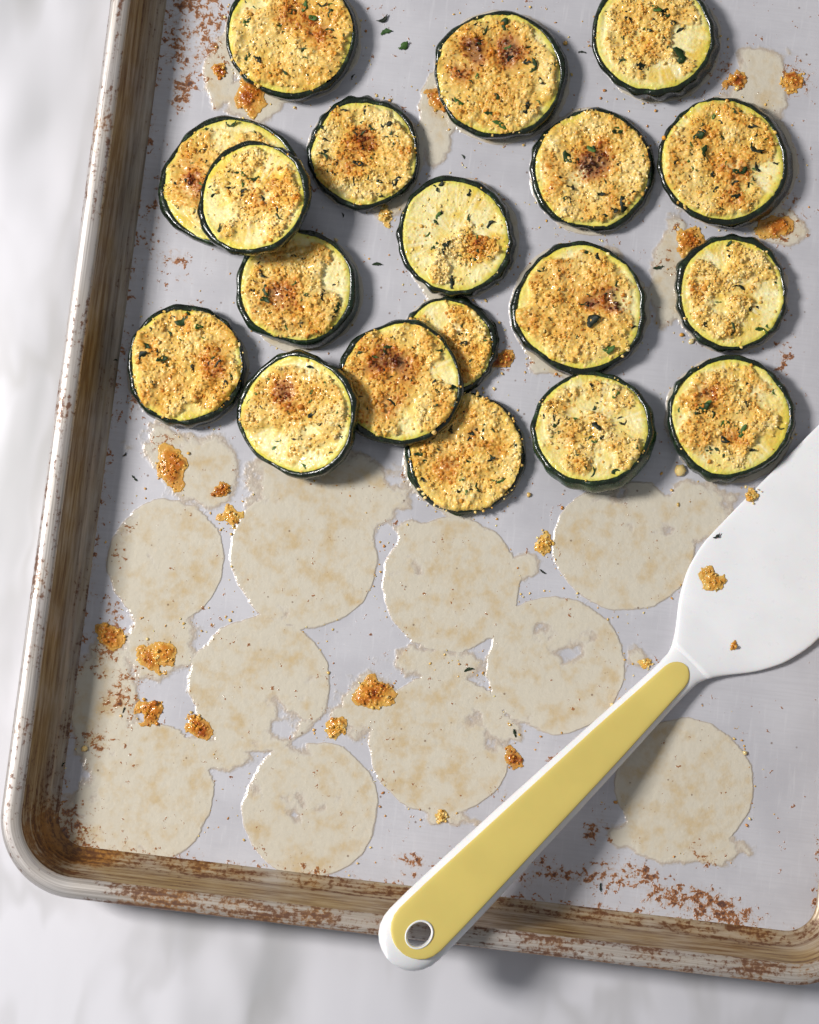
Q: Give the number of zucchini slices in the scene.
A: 19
